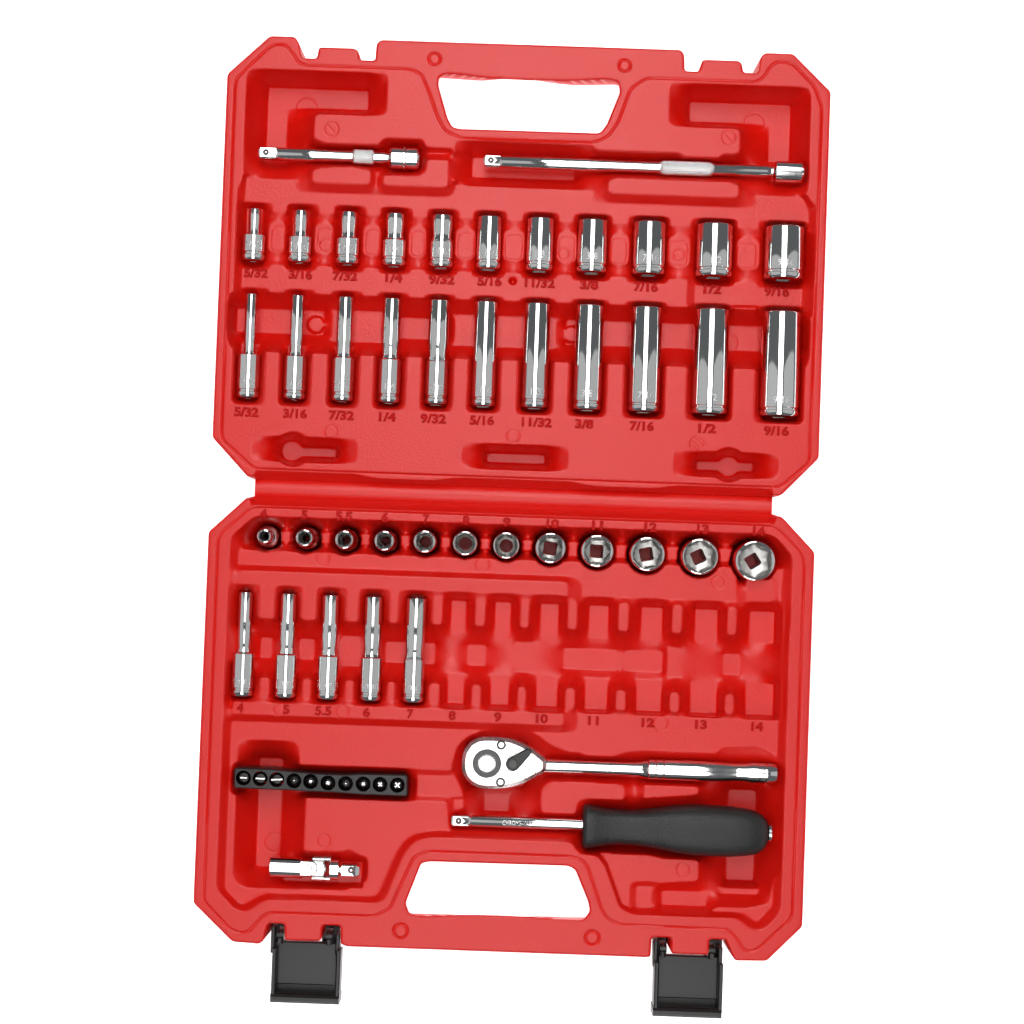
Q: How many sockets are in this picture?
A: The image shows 39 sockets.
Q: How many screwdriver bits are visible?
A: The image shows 10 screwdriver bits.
